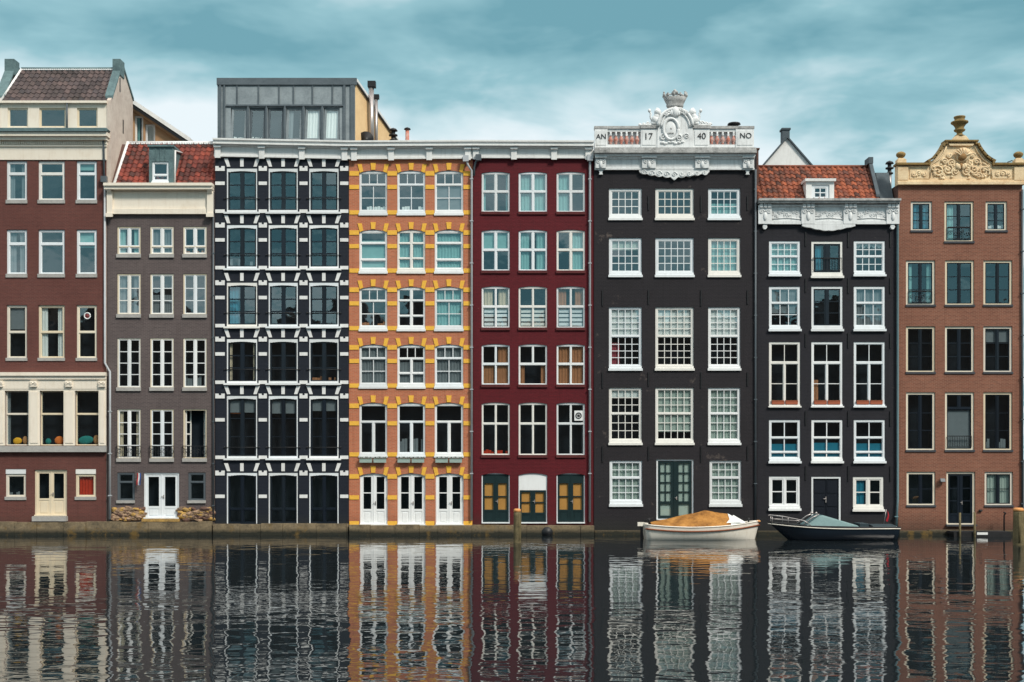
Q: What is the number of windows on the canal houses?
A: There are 131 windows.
